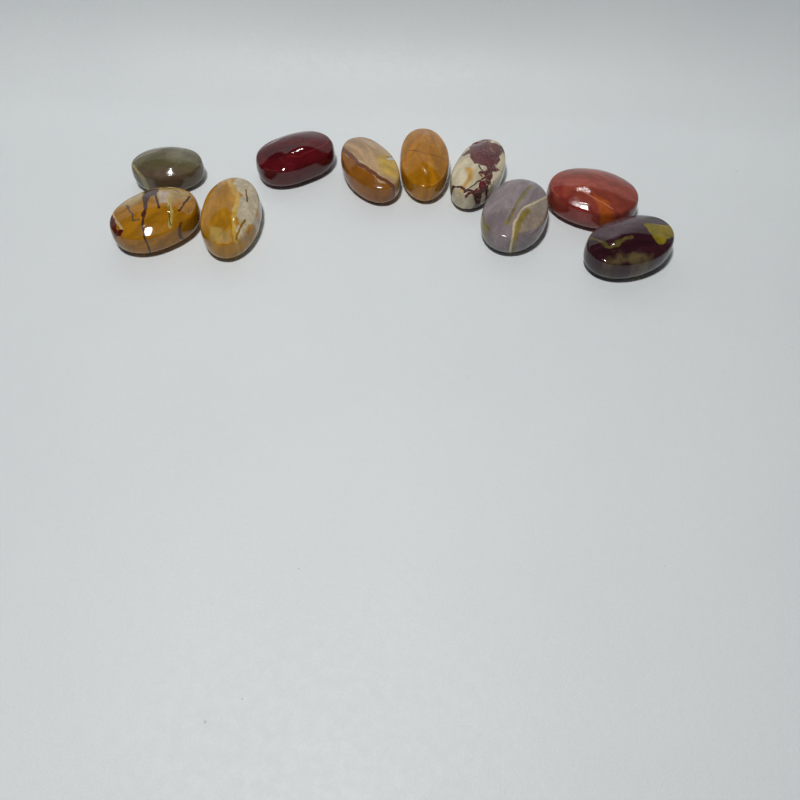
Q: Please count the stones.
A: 10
